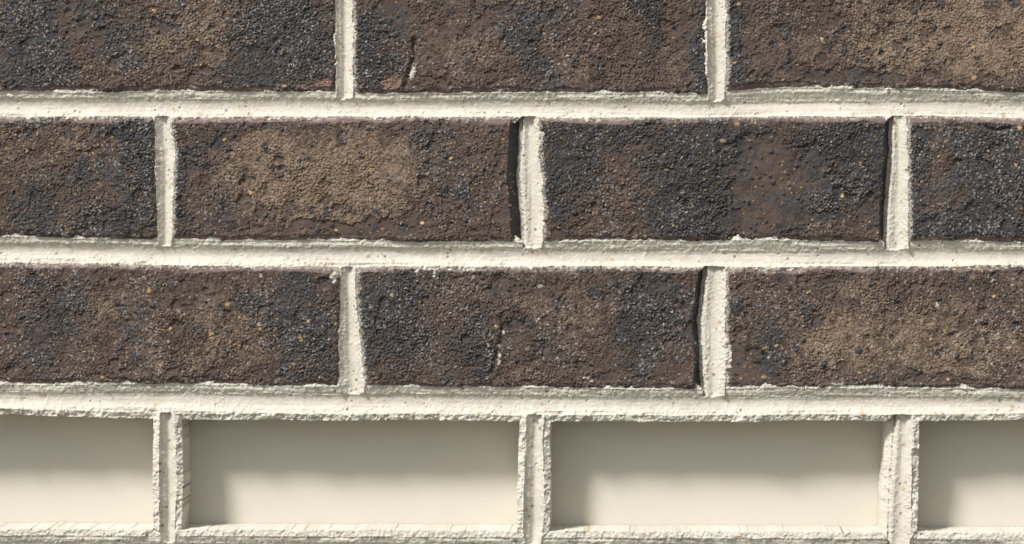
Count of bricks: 10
